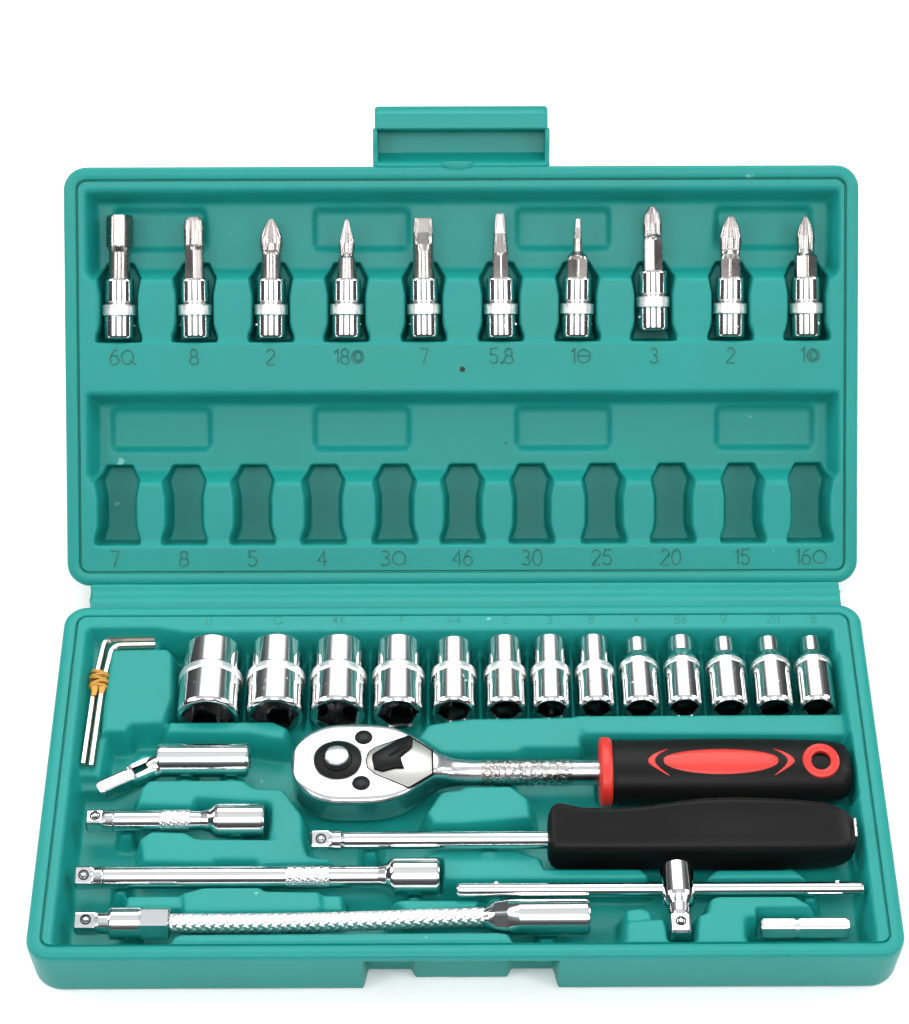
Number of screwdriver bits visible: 10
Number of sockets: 13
